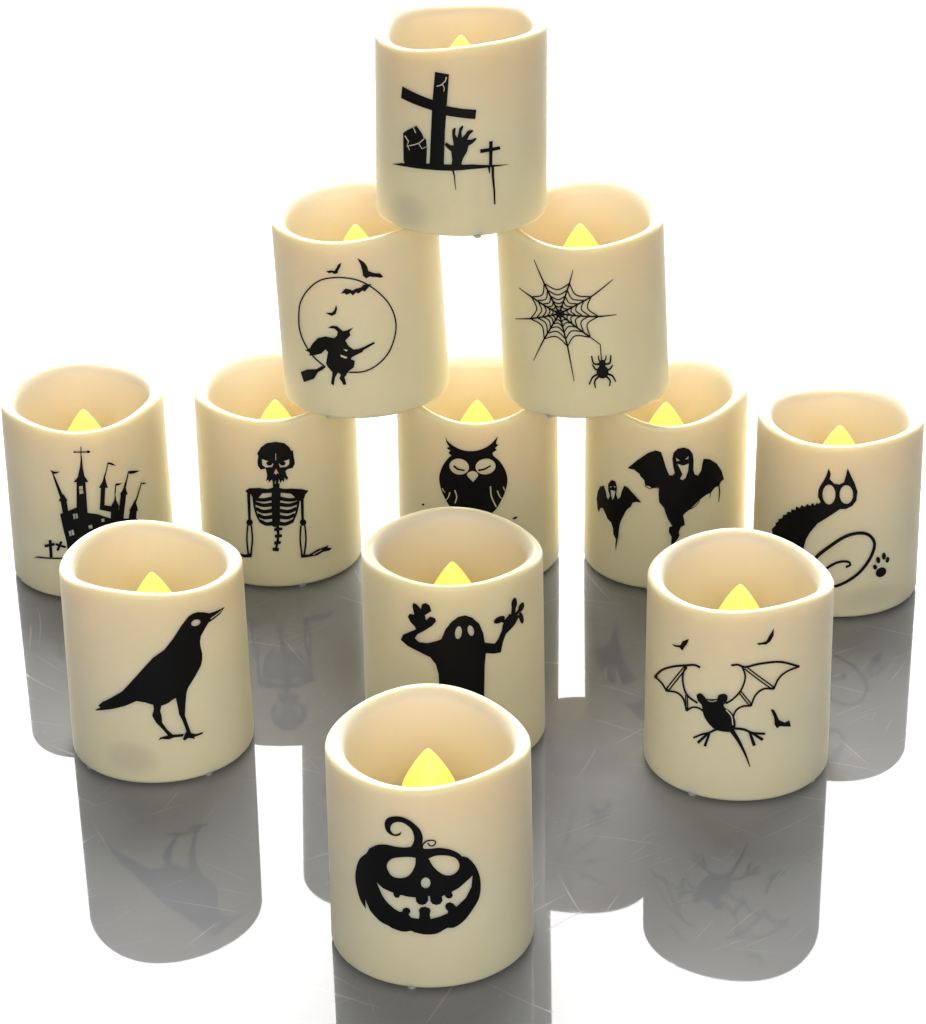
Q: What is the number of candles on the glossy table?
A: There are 12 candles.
